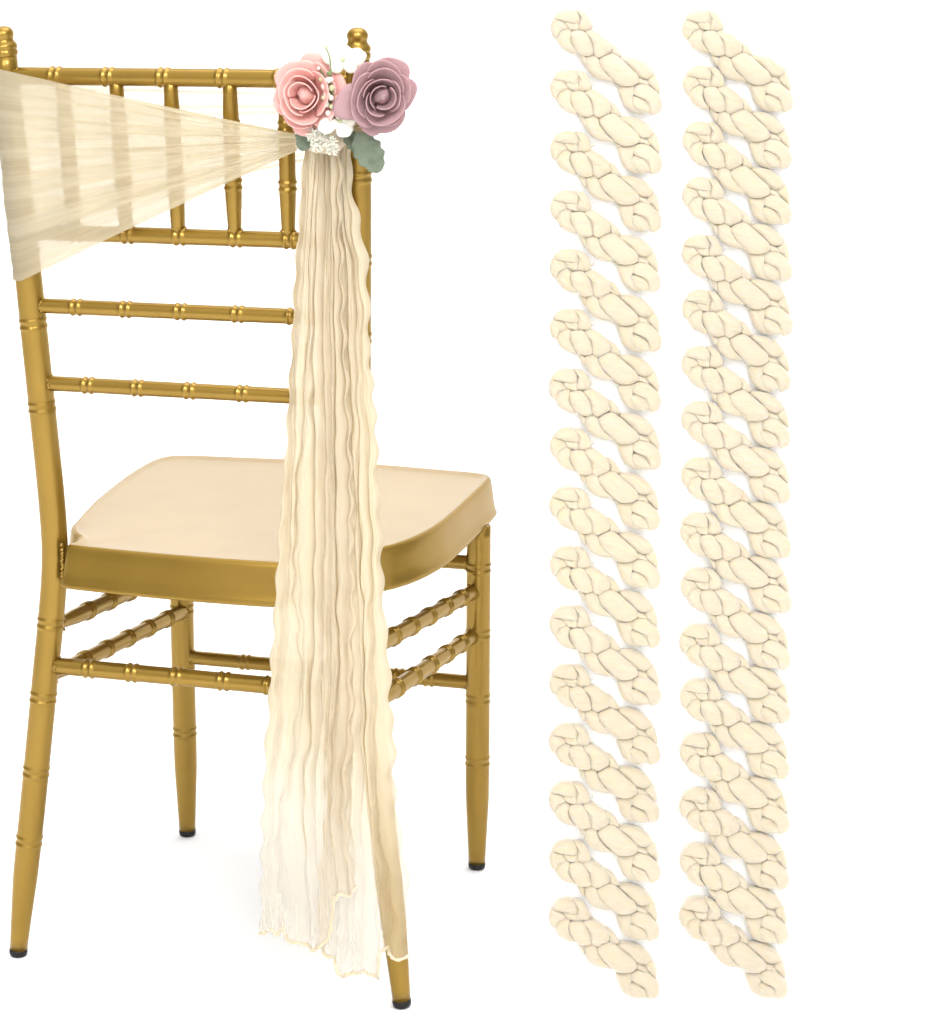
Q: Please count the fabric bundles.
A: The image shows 33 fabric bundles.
